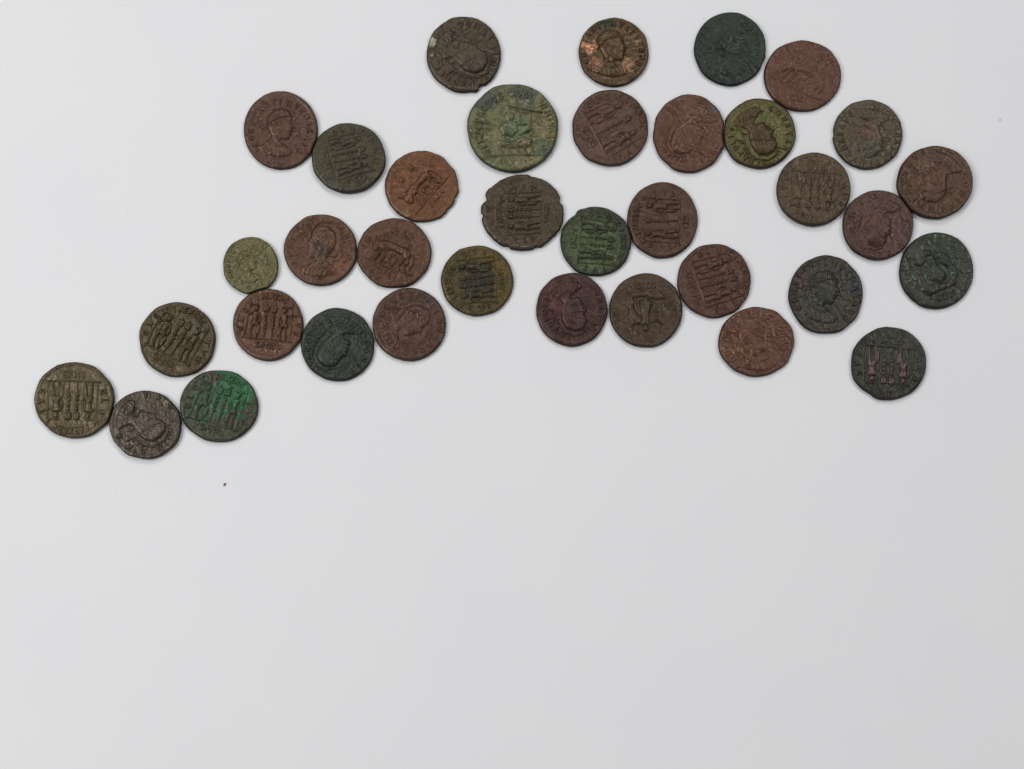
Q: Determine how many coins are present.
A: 36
